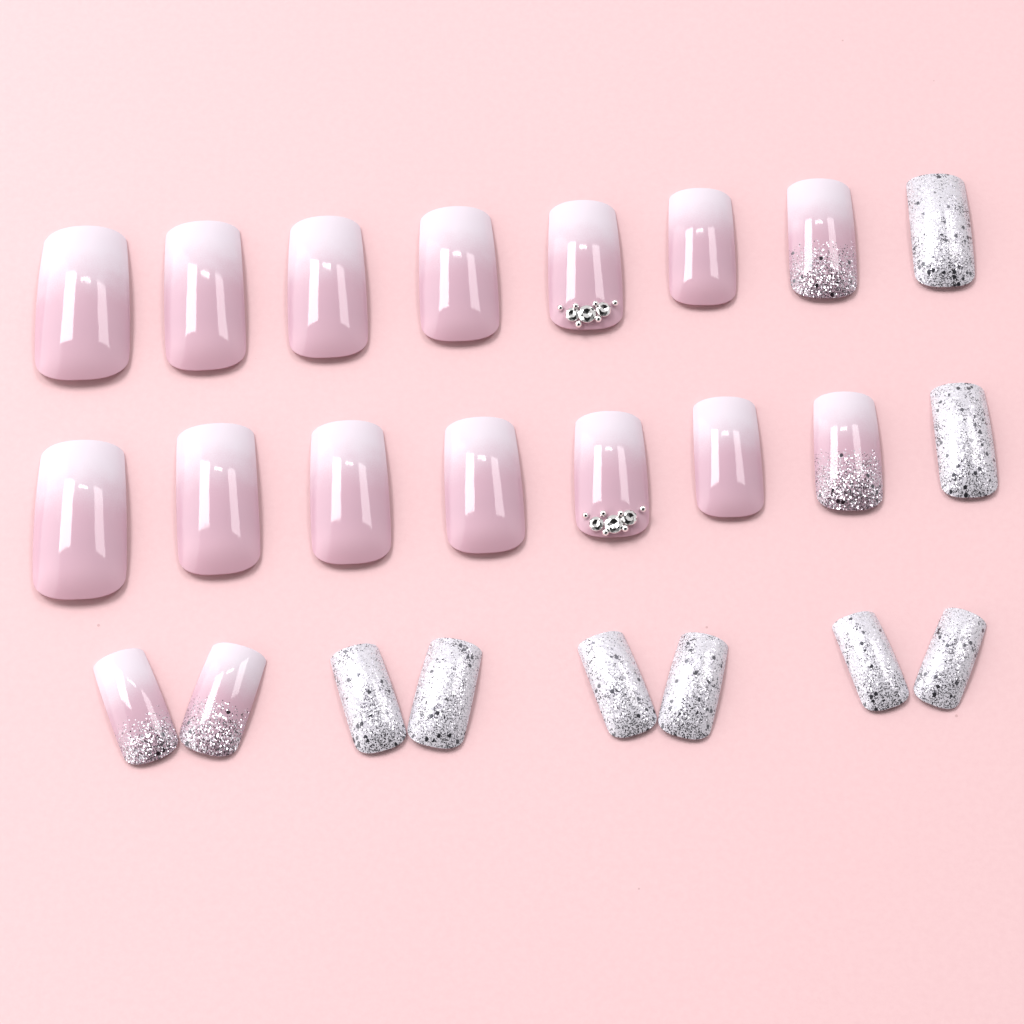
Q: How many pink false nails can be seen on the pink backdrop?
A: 16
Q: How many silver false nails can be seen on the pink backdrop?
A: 8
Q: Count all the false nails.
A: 24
